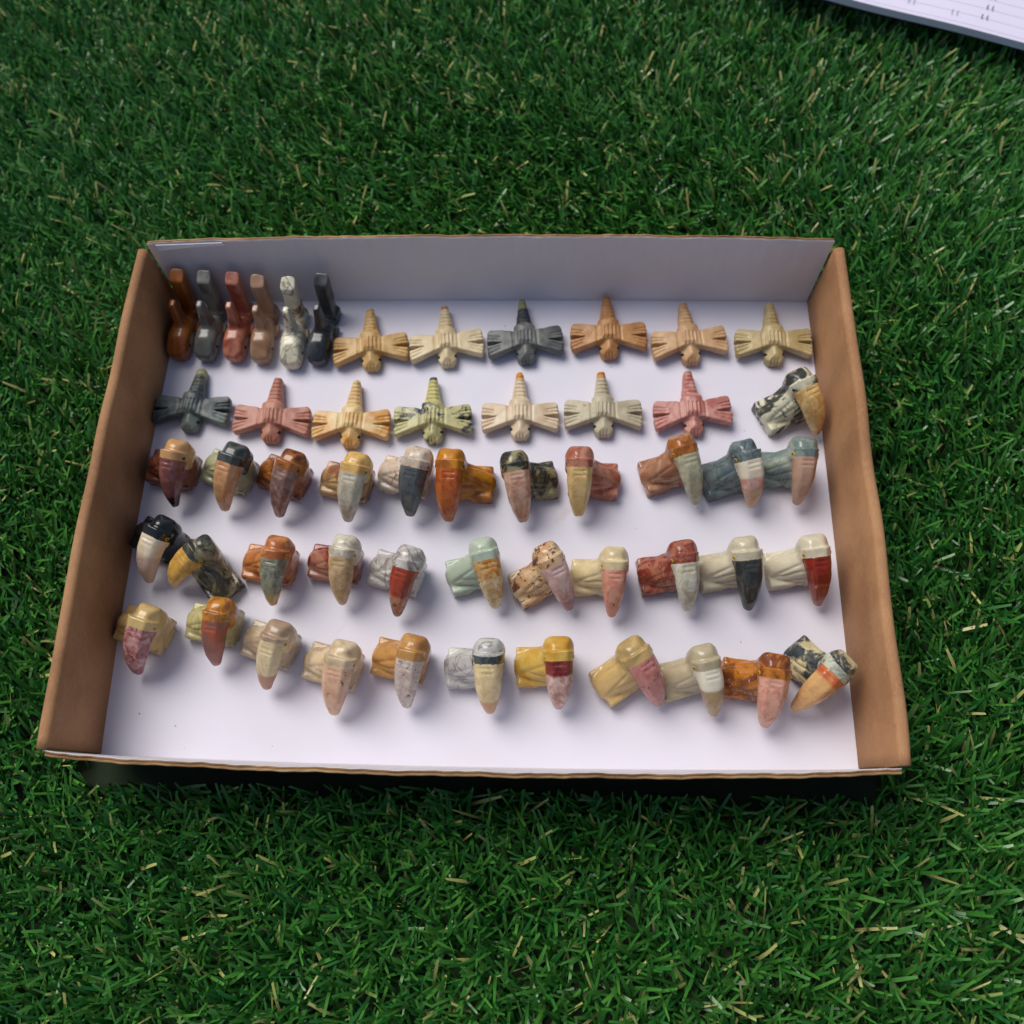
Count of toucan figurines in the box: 34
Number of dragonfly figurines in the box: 13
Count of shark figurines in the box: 6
